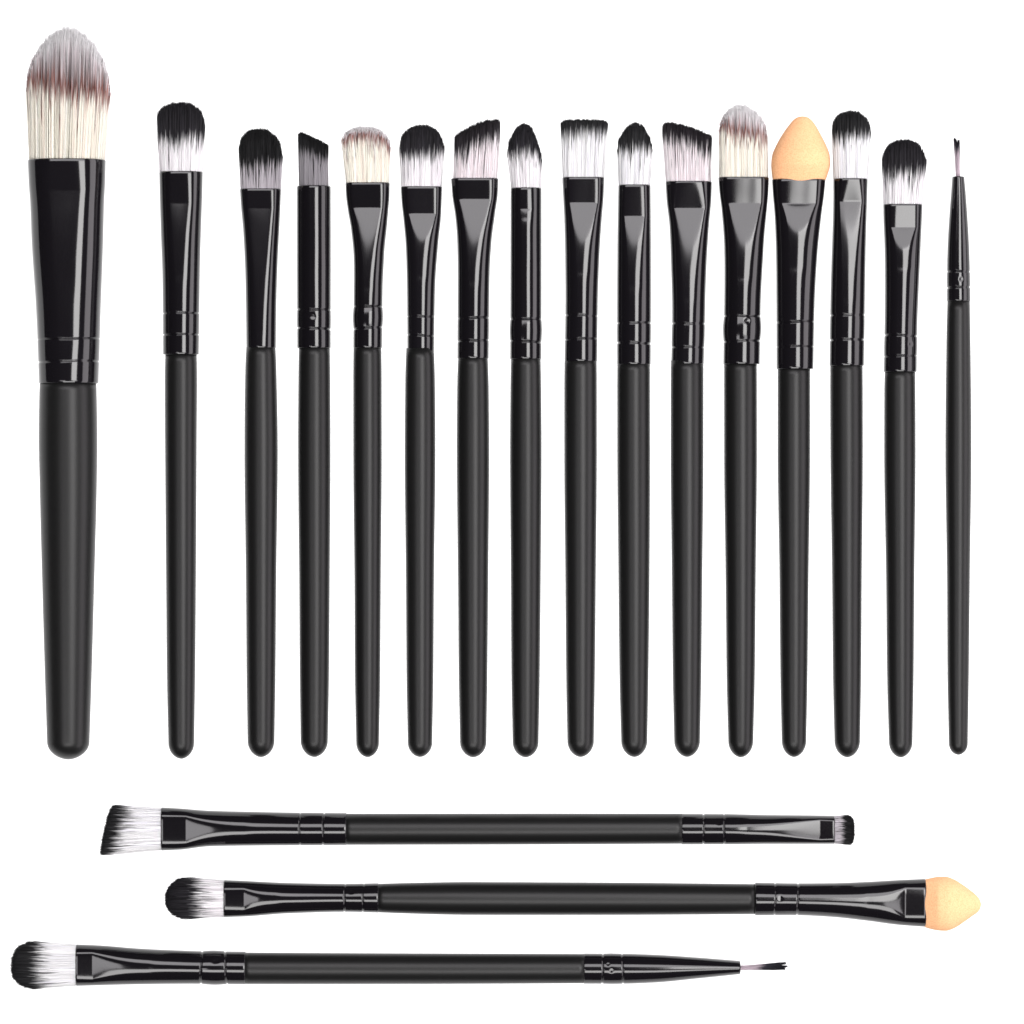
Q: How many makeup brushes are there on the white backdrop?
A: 19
